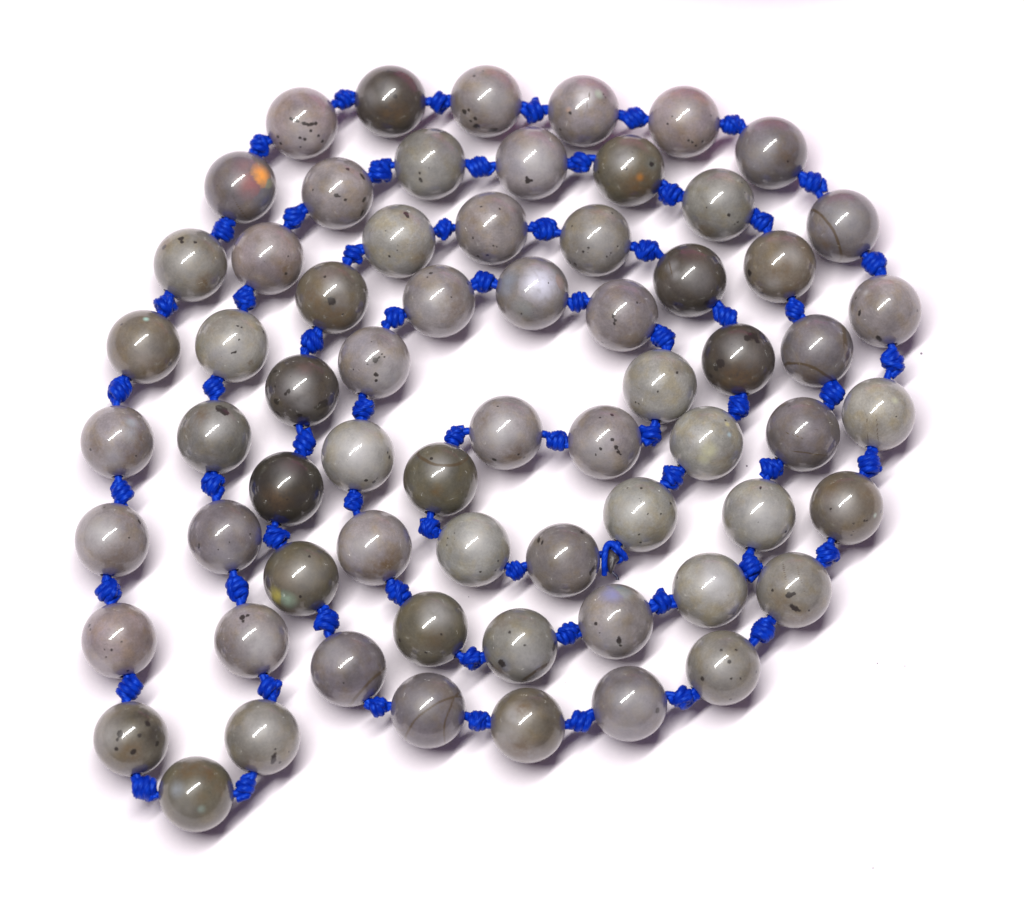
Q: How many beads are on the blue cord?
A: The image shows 66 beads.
